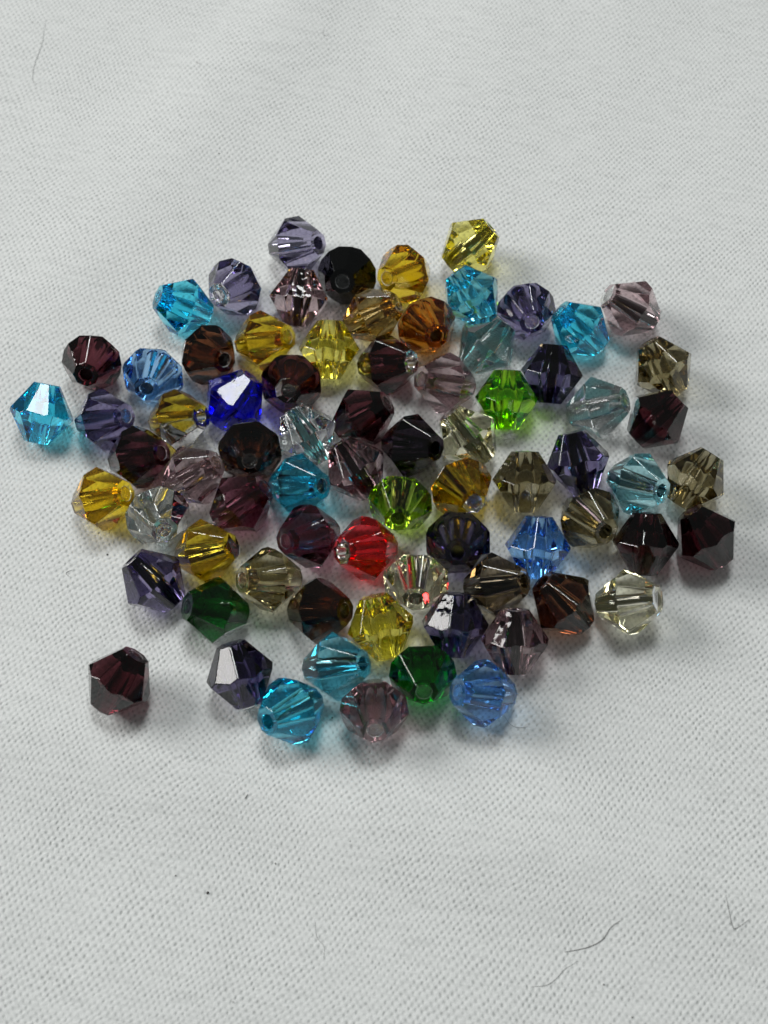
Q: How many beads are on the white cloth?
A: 75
